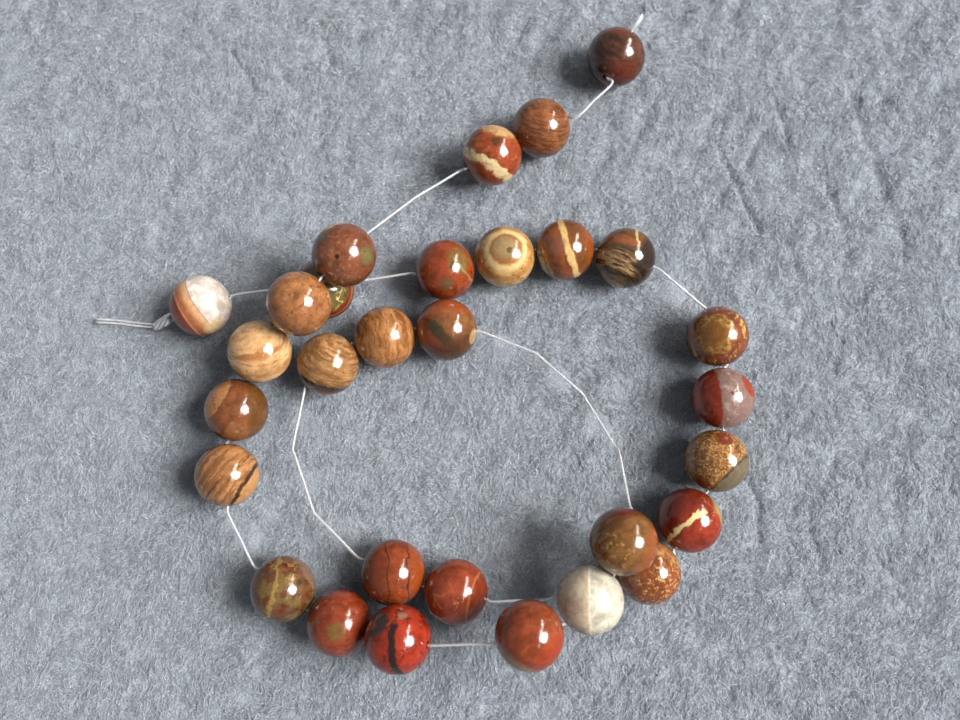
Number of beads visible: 30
